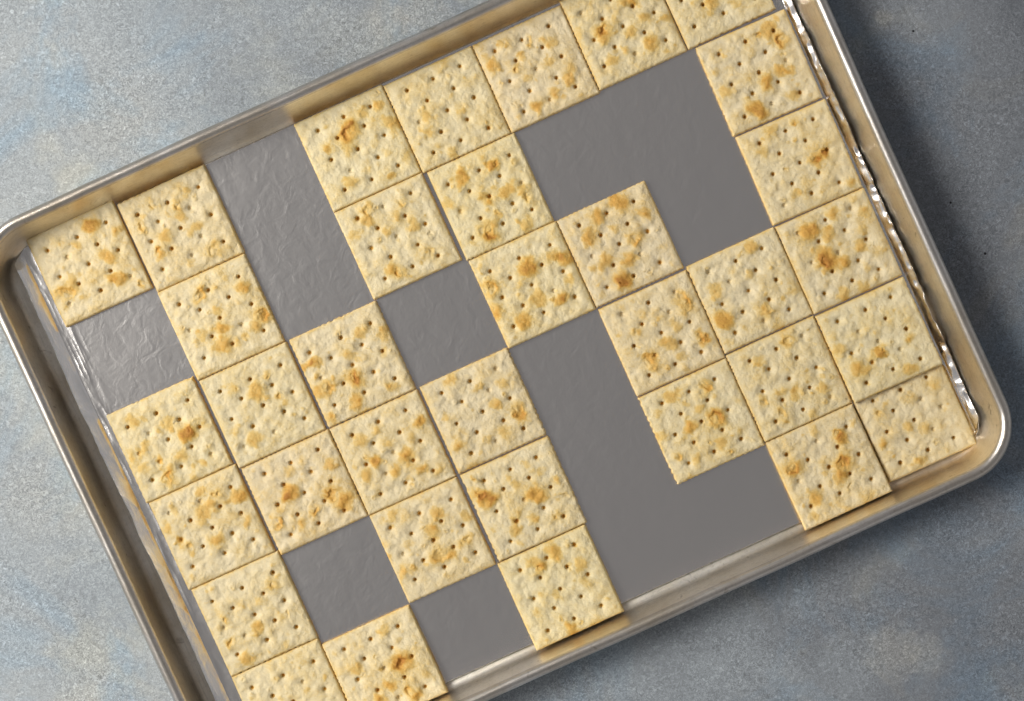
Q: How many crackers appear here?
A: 35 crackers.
